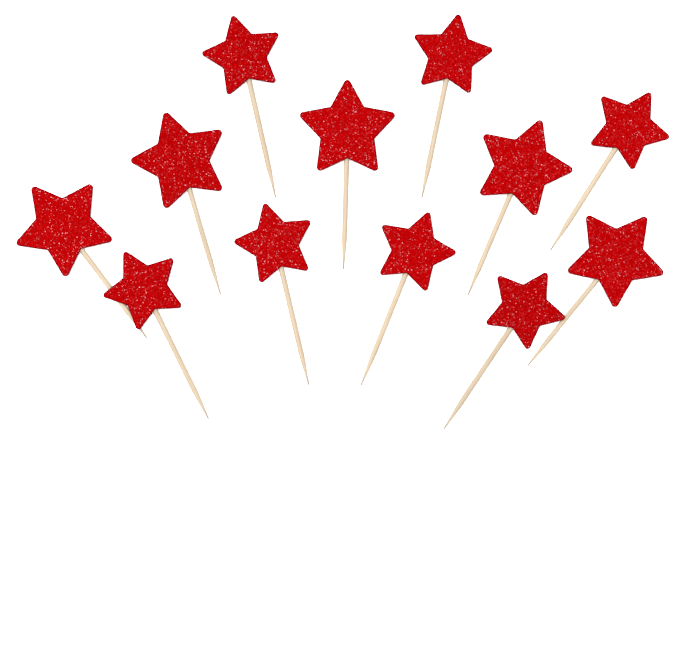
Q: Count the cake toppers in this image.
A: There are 12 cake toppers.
